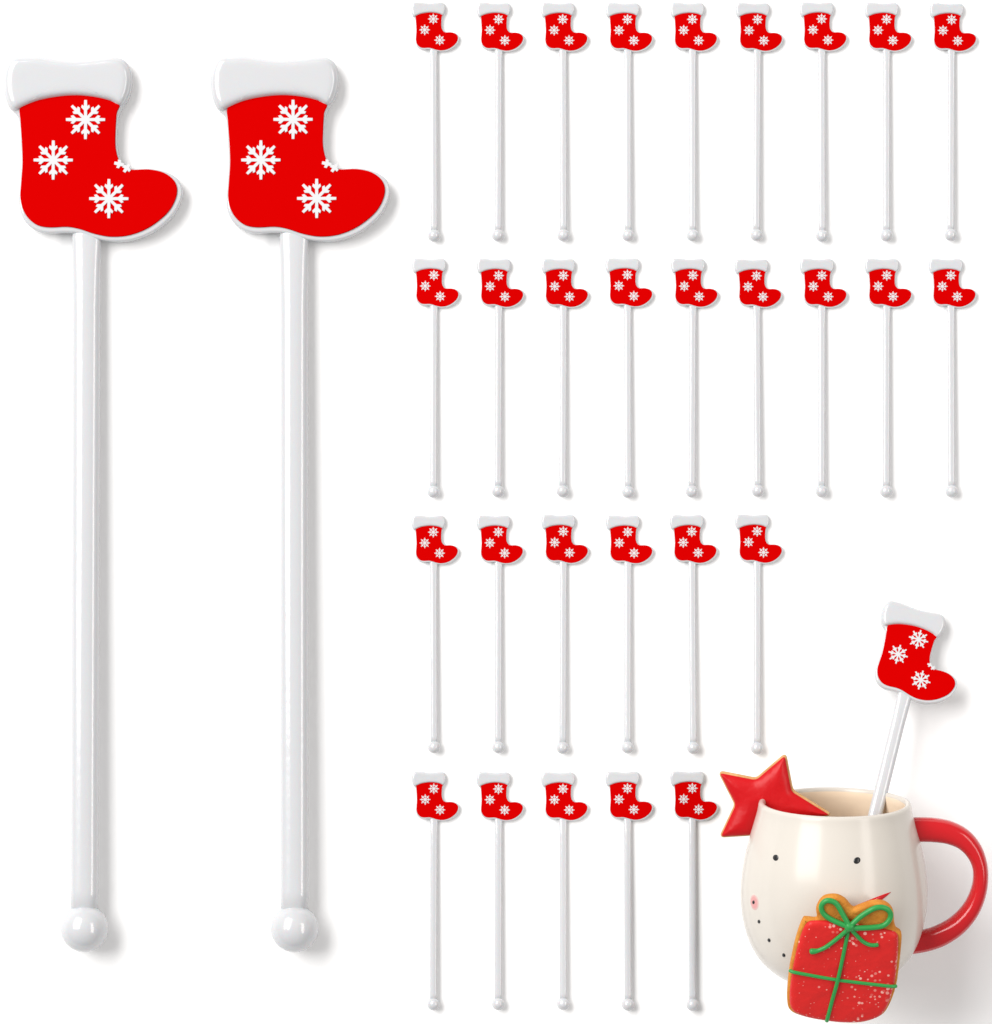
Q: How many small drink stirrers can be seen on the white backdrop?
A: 29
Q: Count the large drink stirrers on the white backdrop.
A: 2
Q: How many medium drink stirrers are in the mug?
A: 1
